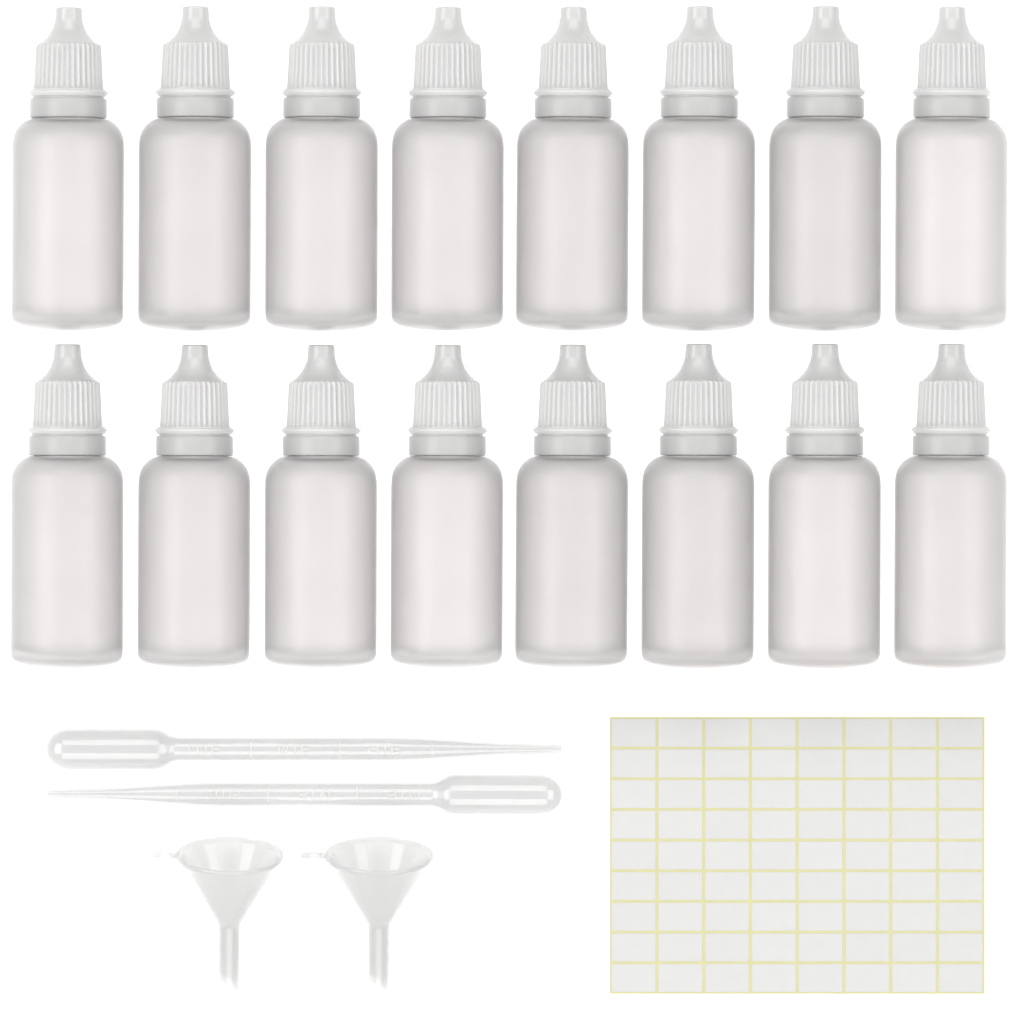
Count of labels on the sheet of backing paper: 72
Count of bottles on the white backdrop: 16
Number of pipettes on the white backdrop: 2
